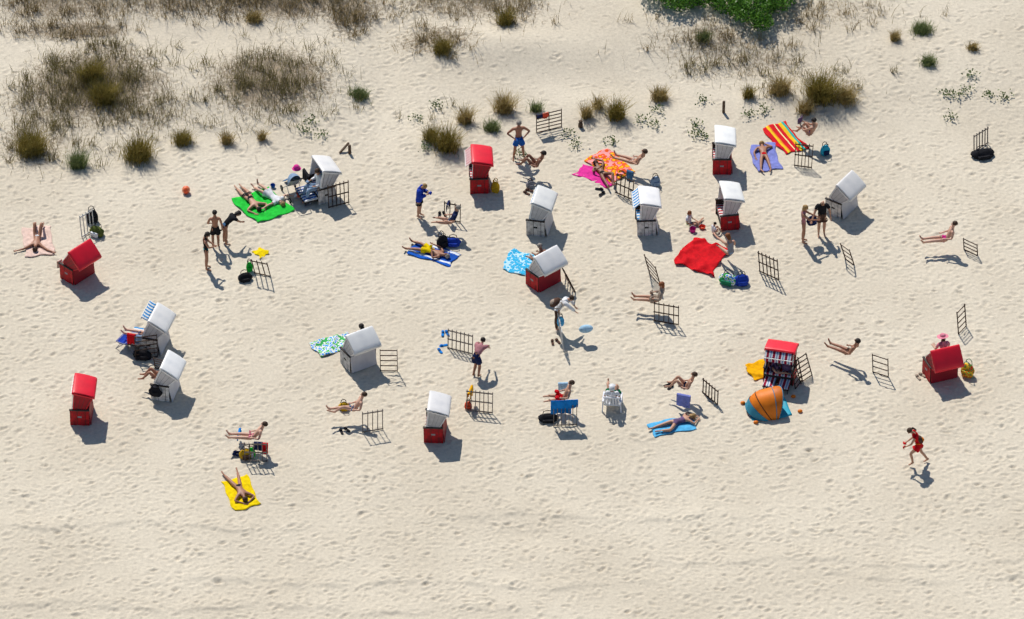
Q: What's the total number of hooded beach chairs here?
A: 16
